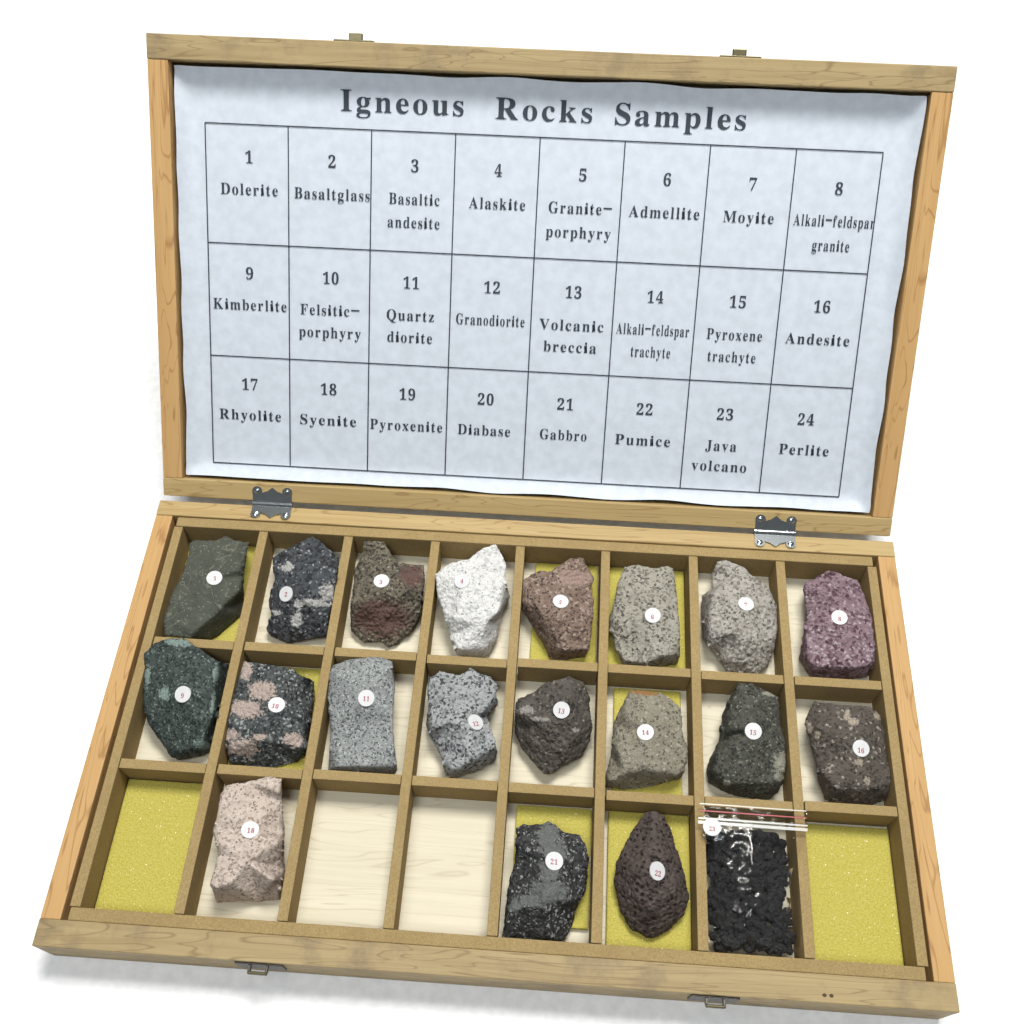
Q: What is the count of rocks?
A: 19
